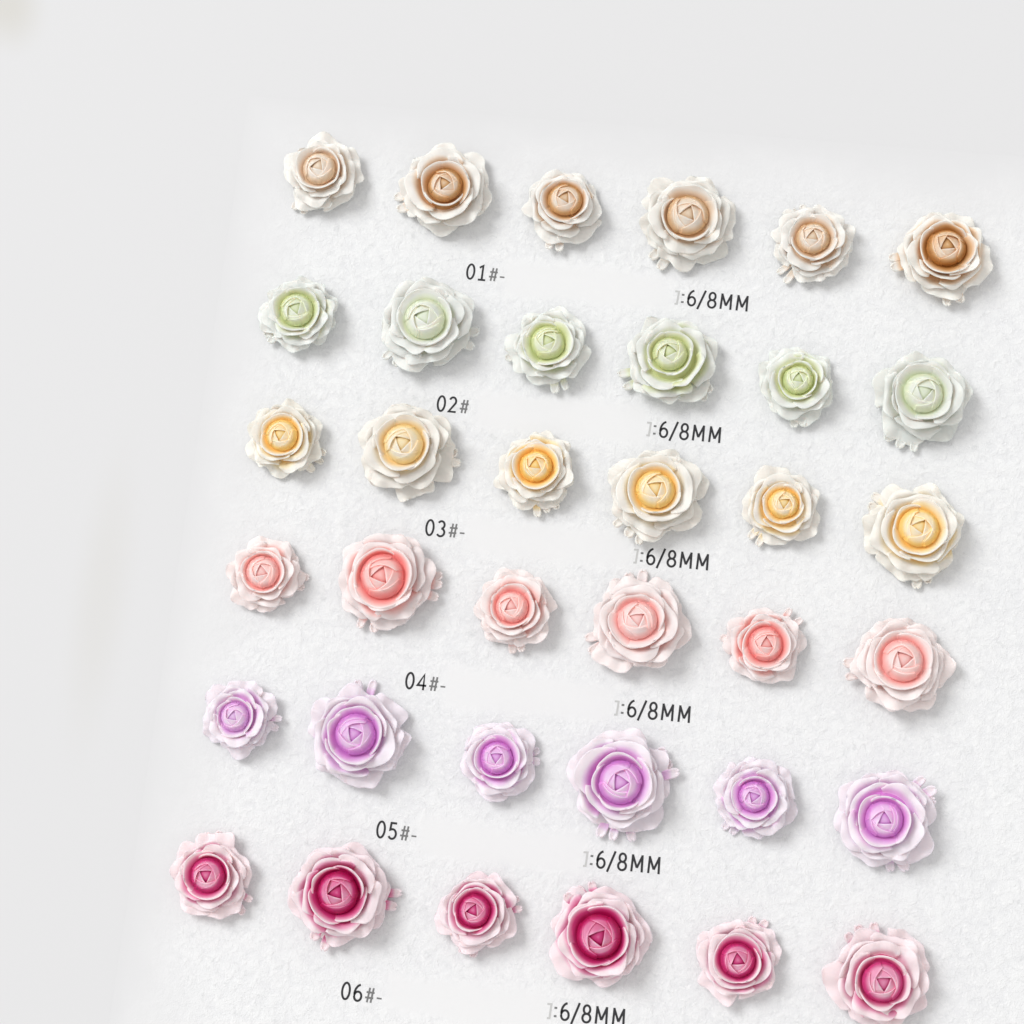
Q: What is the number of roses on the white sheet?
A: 36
